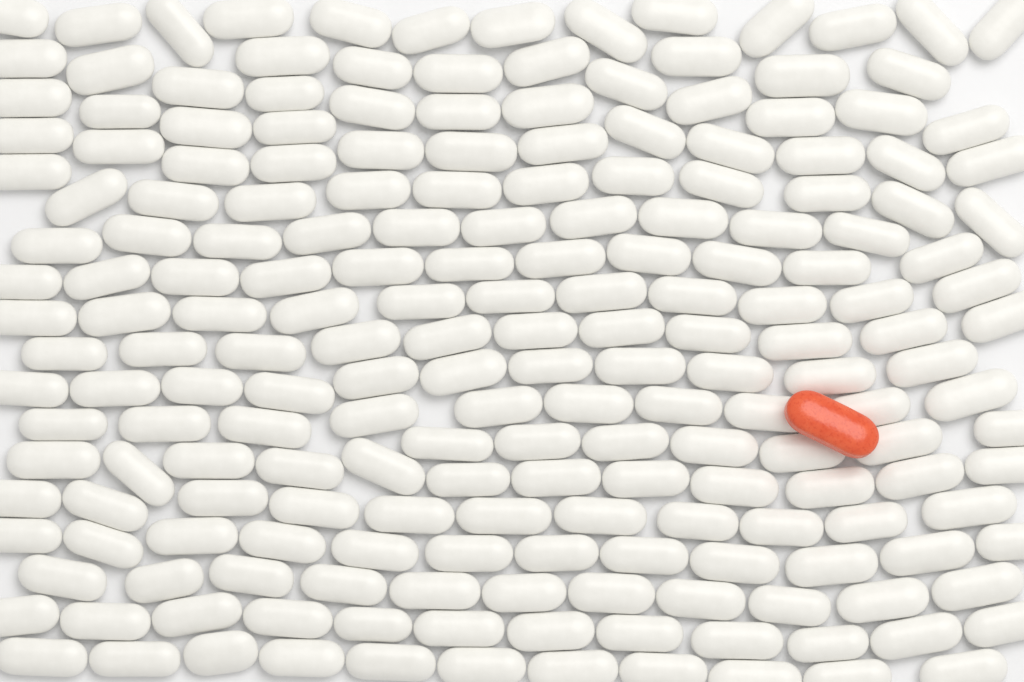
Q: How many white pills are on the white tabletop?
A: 200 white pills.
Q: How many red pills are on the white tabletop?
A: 1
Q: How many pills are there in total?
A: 201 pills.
